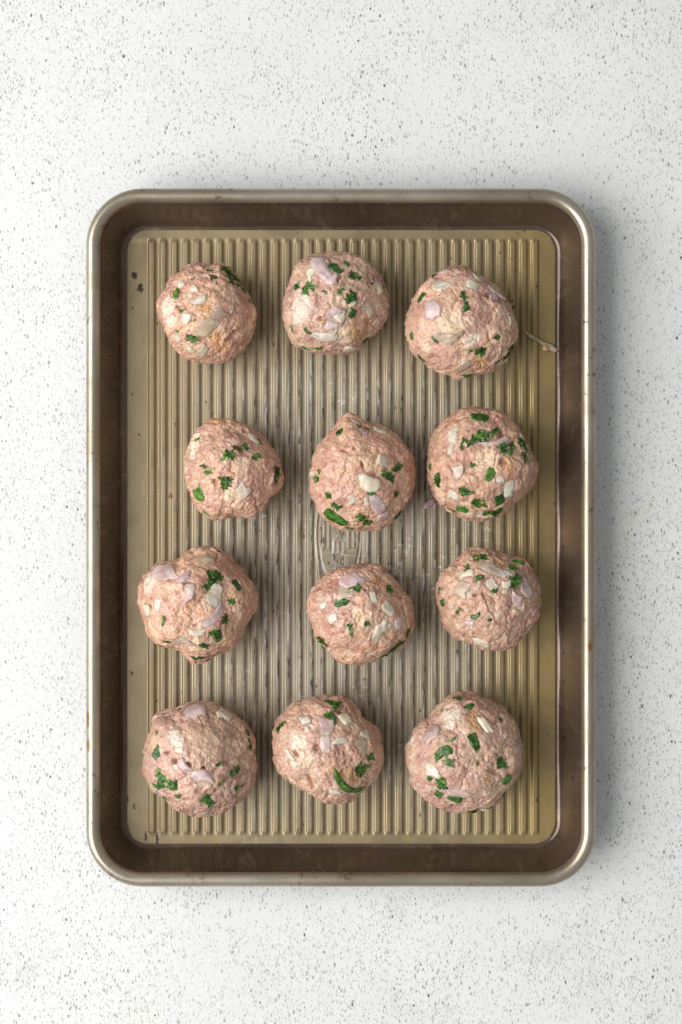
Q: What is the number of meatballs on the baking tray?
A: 12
